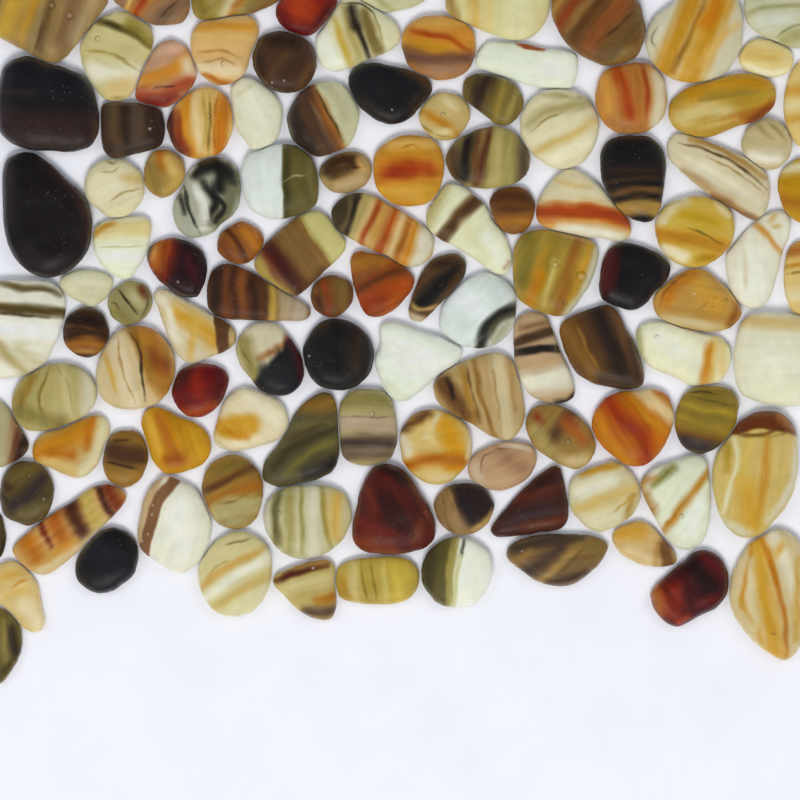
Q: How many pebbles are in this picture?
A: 111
